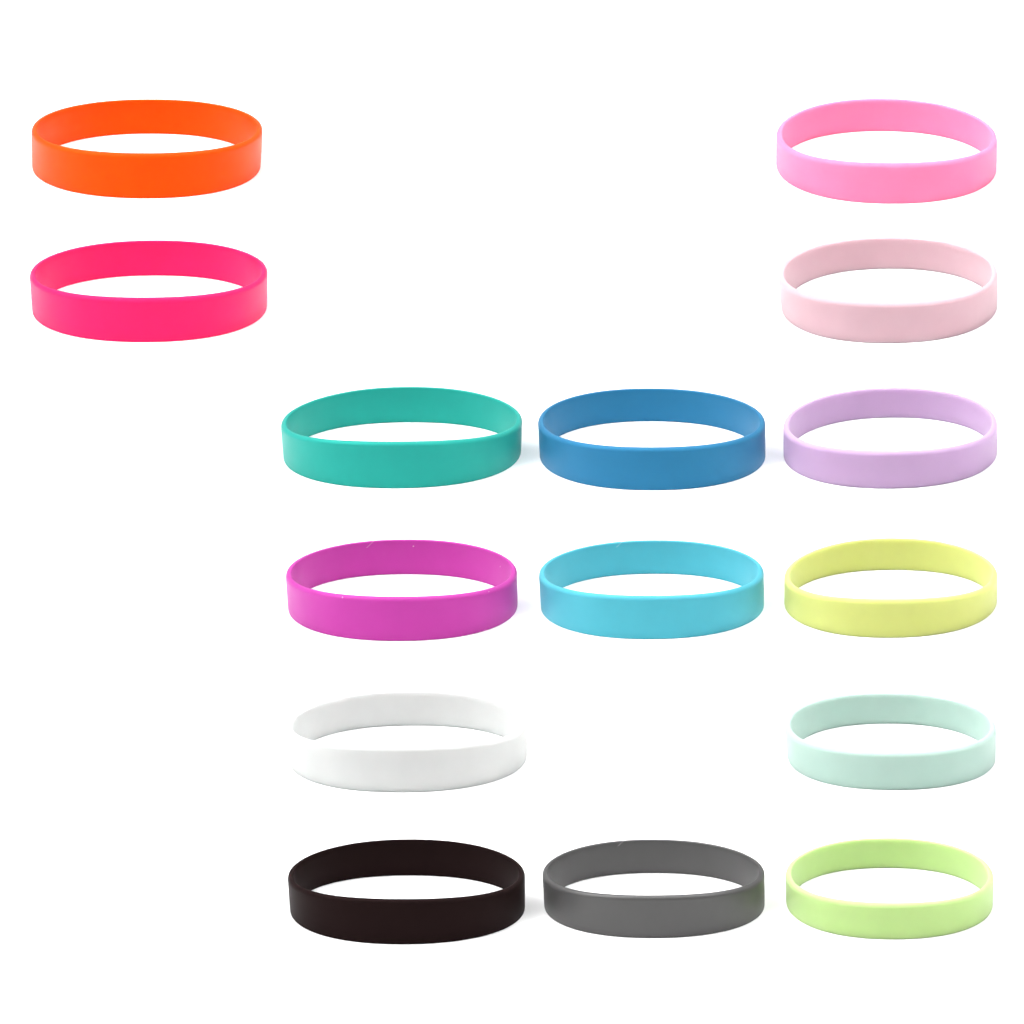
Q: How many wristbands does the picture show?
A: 15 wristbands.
